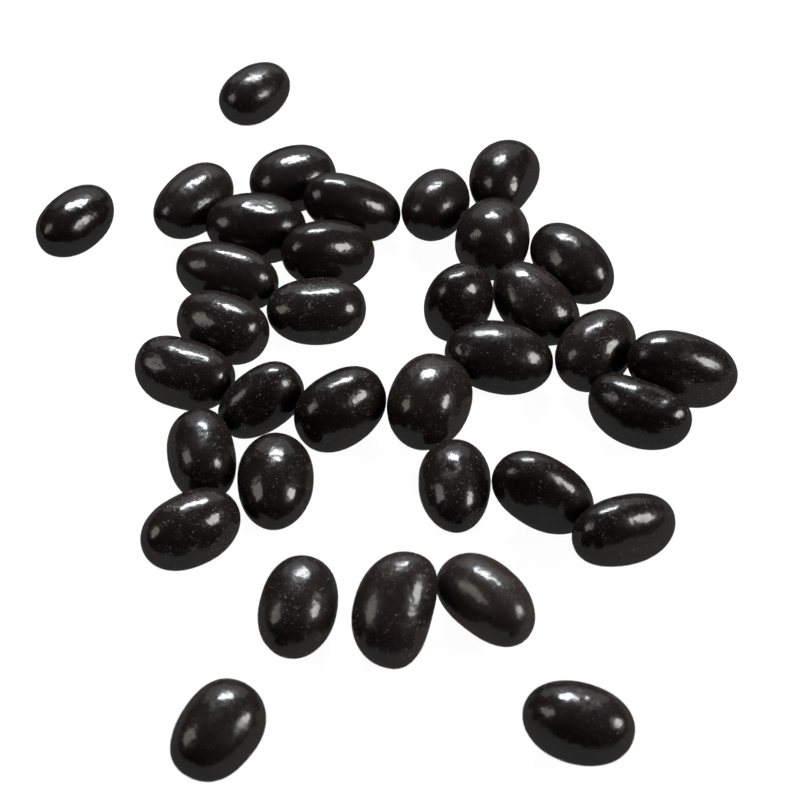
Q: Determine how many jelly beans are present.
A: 35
